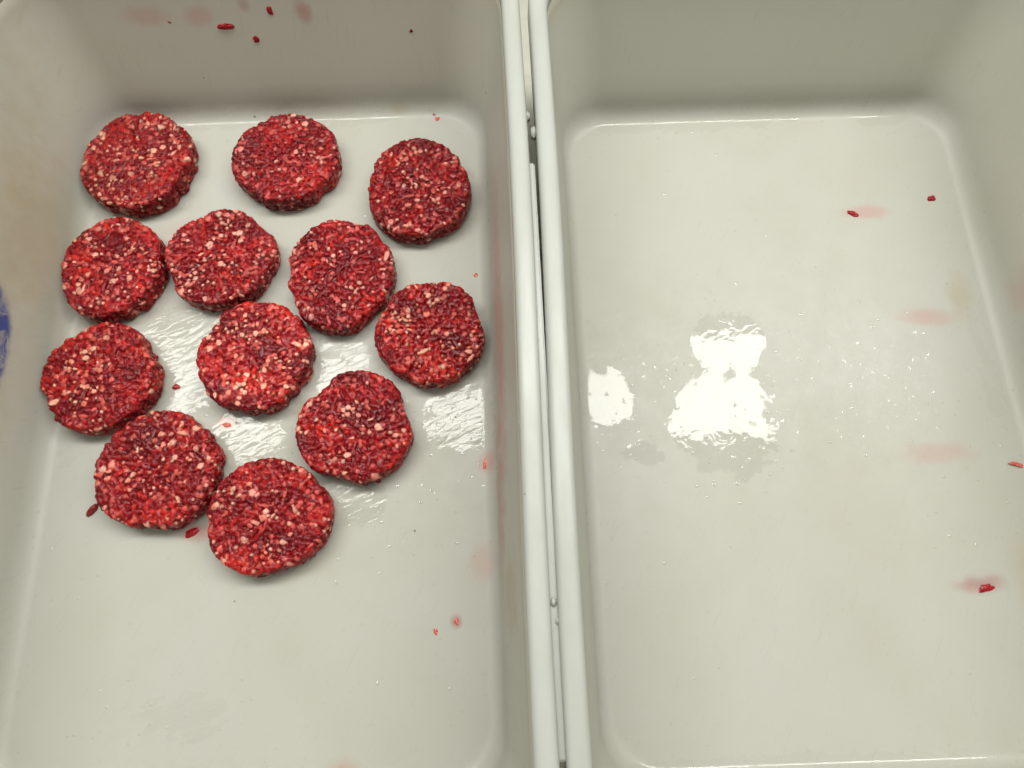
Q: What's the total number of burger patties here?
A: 12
